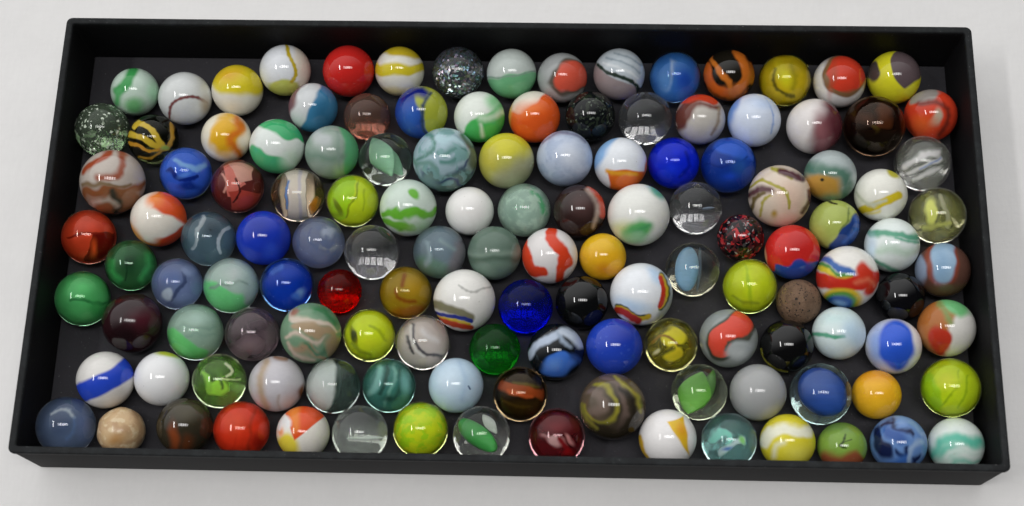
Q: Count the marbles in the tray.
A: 130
